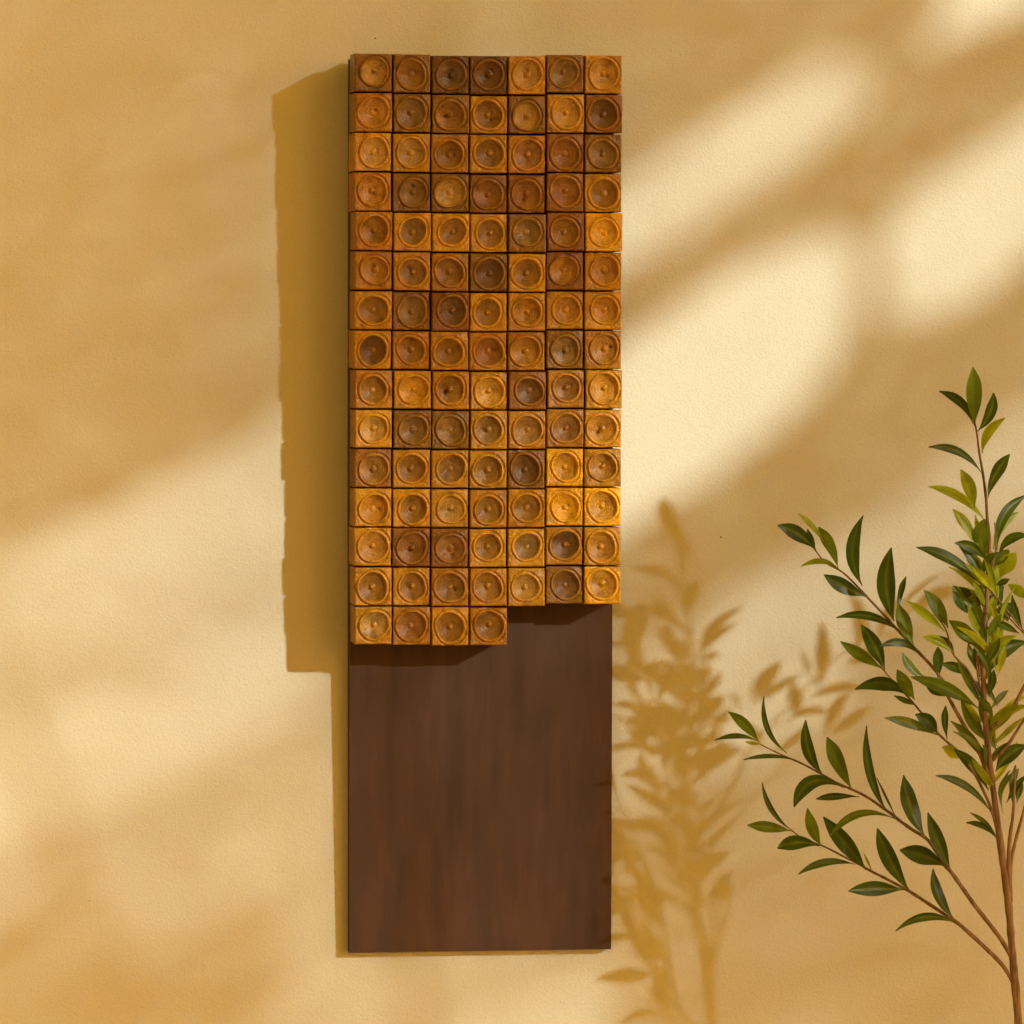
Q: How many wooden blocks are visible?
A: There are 102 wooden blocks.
